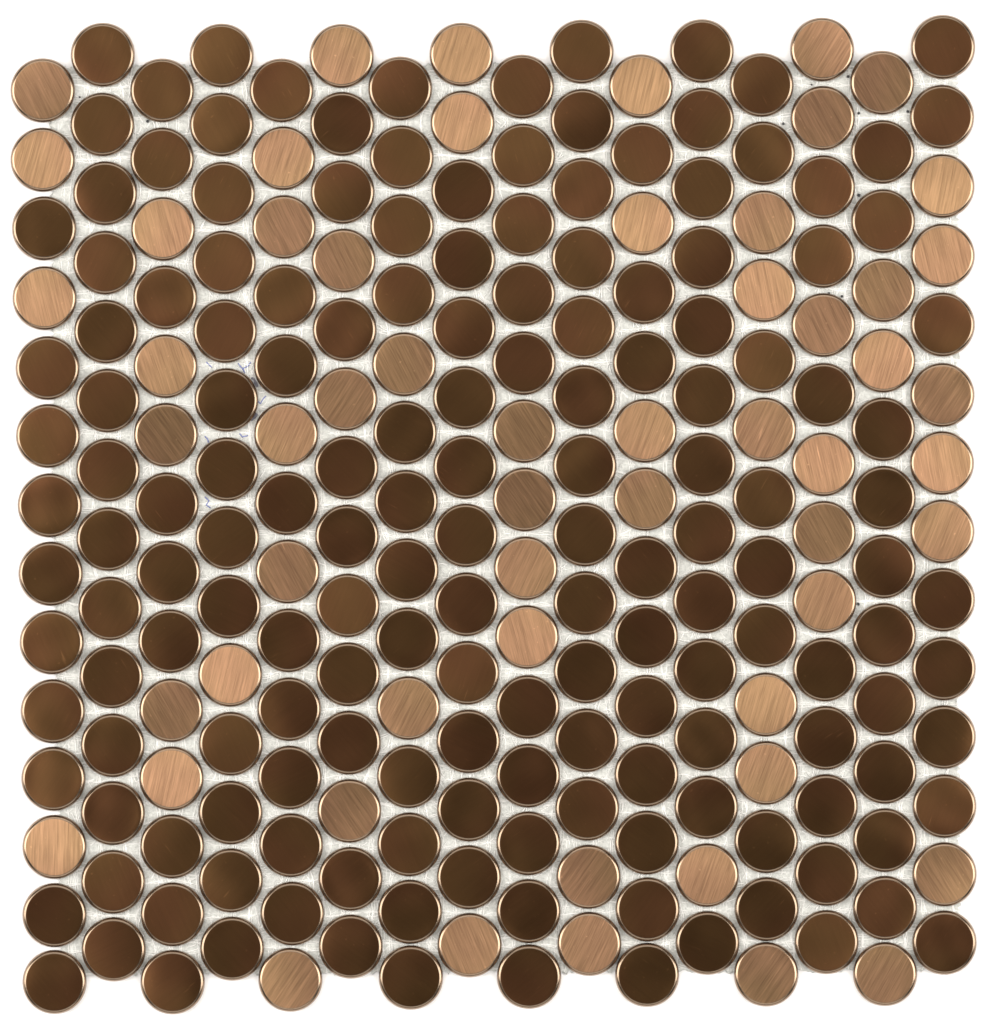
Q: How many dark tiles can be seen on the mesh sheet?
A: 167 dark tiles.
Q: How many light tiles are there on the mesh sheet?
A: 57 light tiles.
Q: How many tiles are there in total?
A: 224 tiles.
